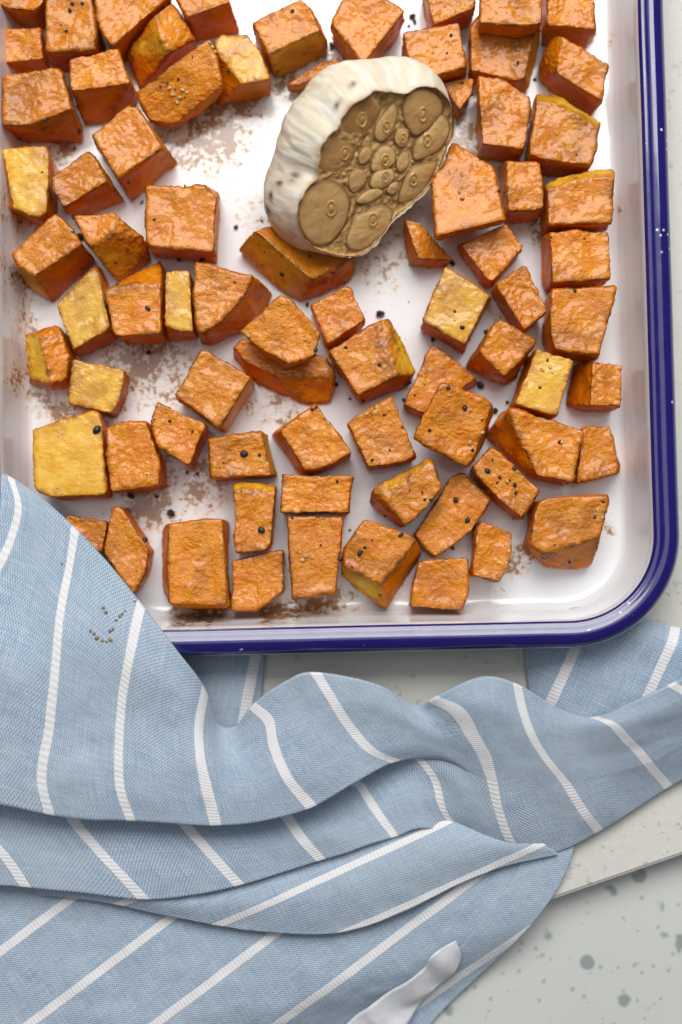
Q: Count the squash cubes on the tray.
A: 76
